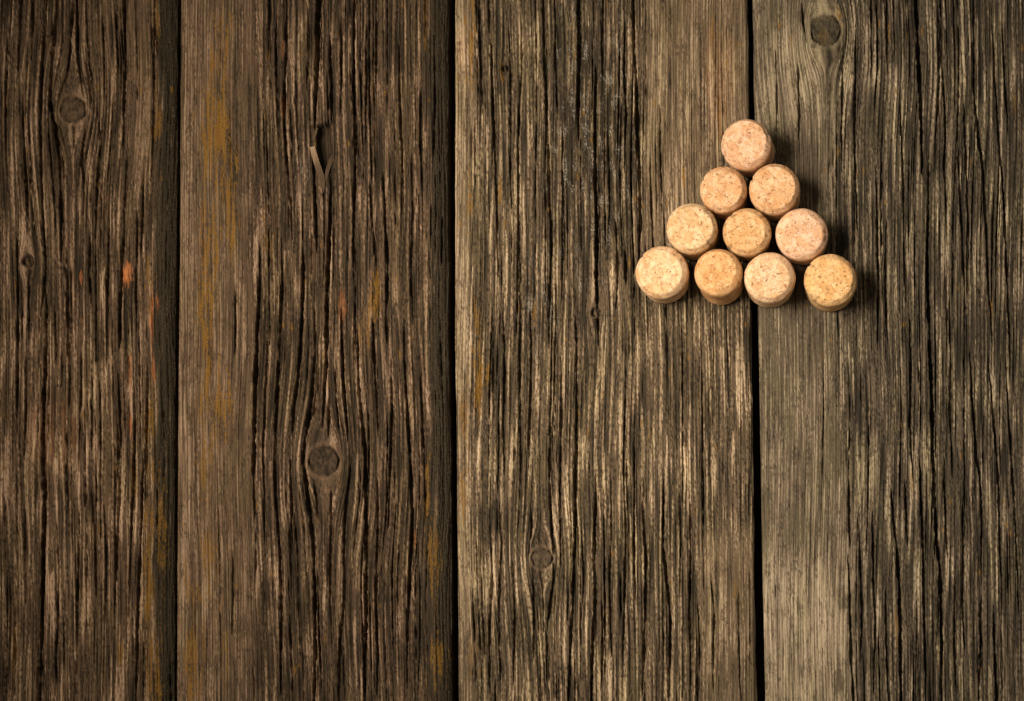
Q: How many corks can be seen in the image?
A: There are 10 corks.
